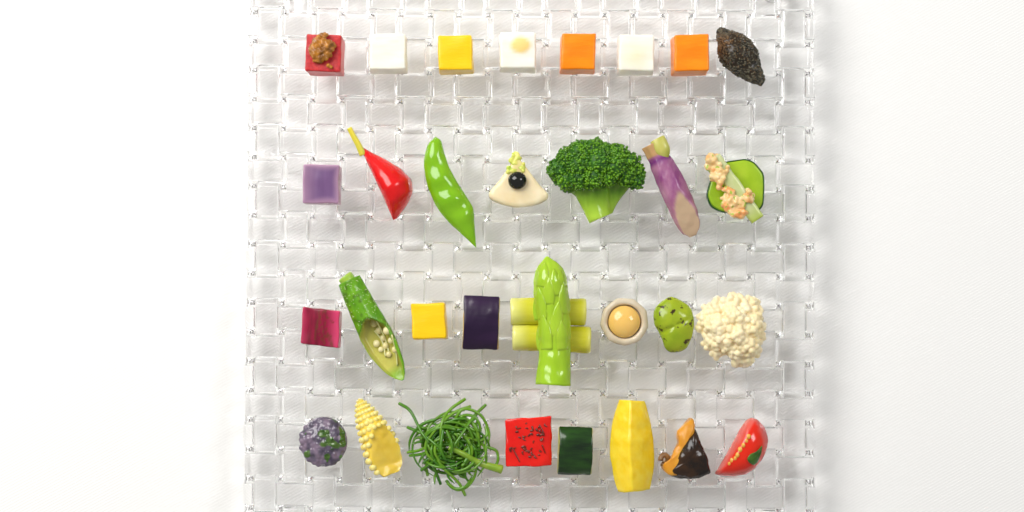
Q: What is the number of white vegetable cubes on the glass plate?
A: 3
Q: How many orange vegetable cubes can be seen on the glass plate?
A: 2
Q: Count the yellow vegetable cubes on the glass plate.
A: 2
